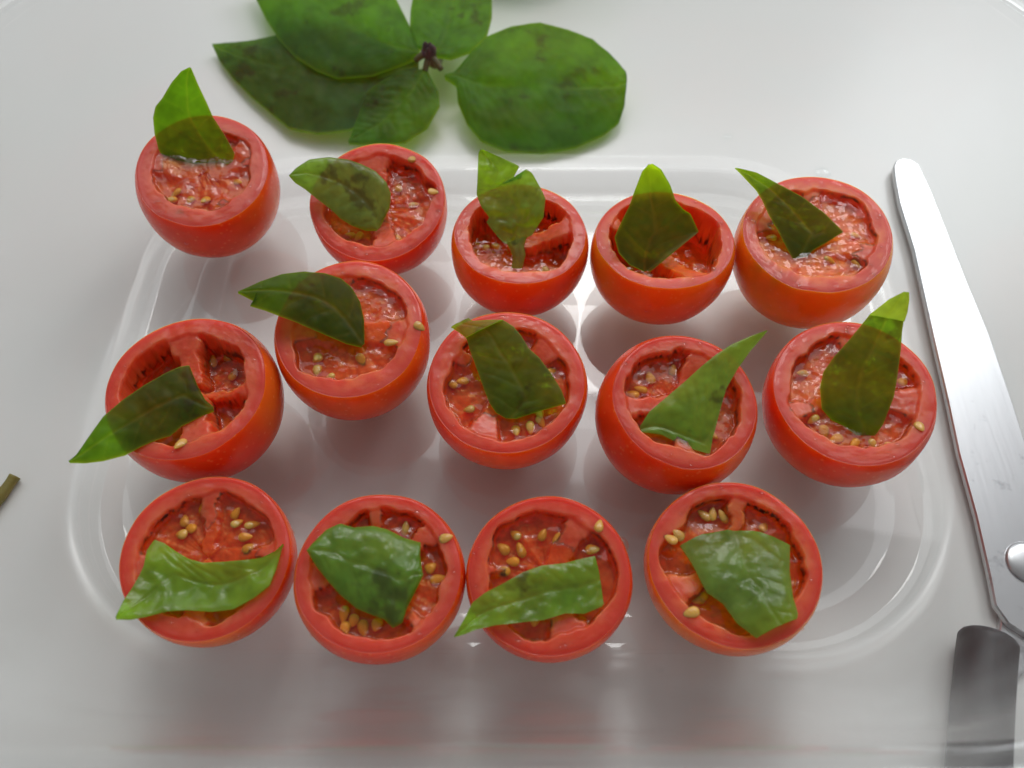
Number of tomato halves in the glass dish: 14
